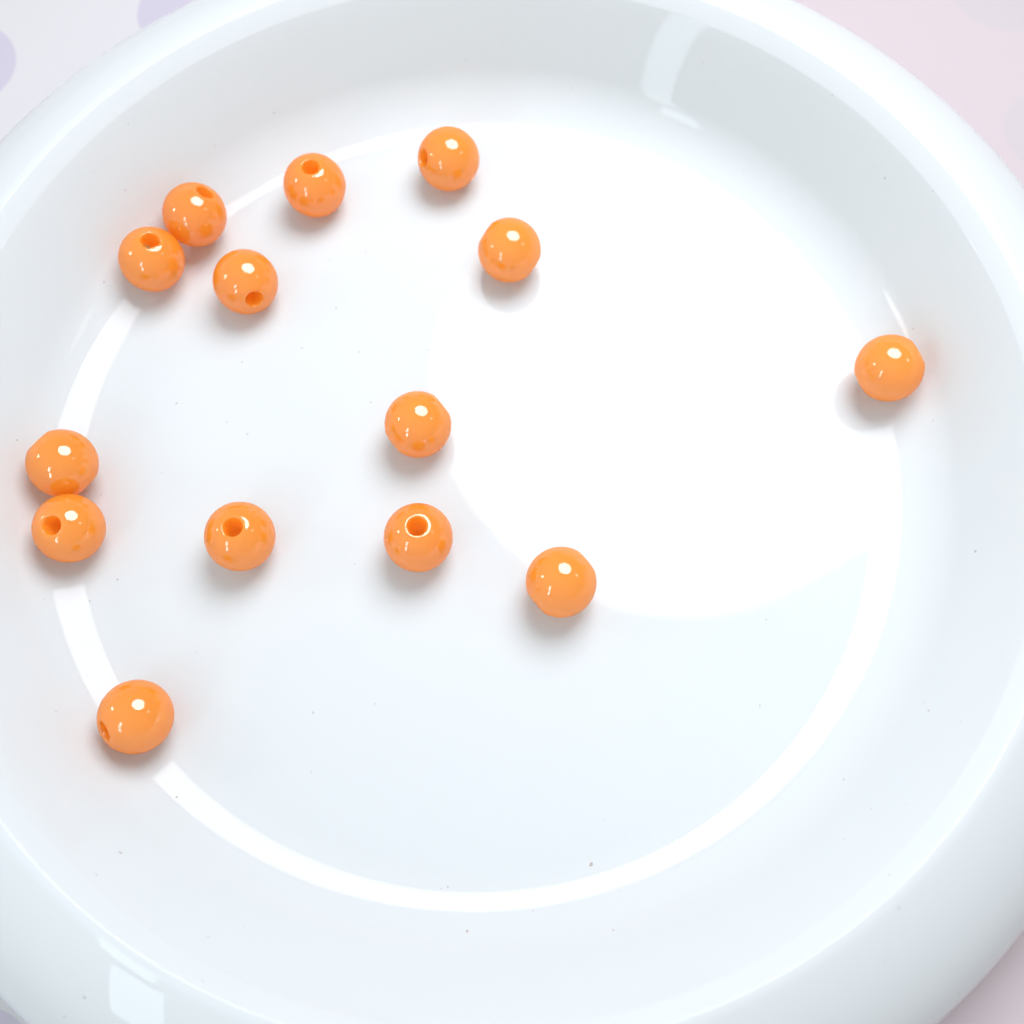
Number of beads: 14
